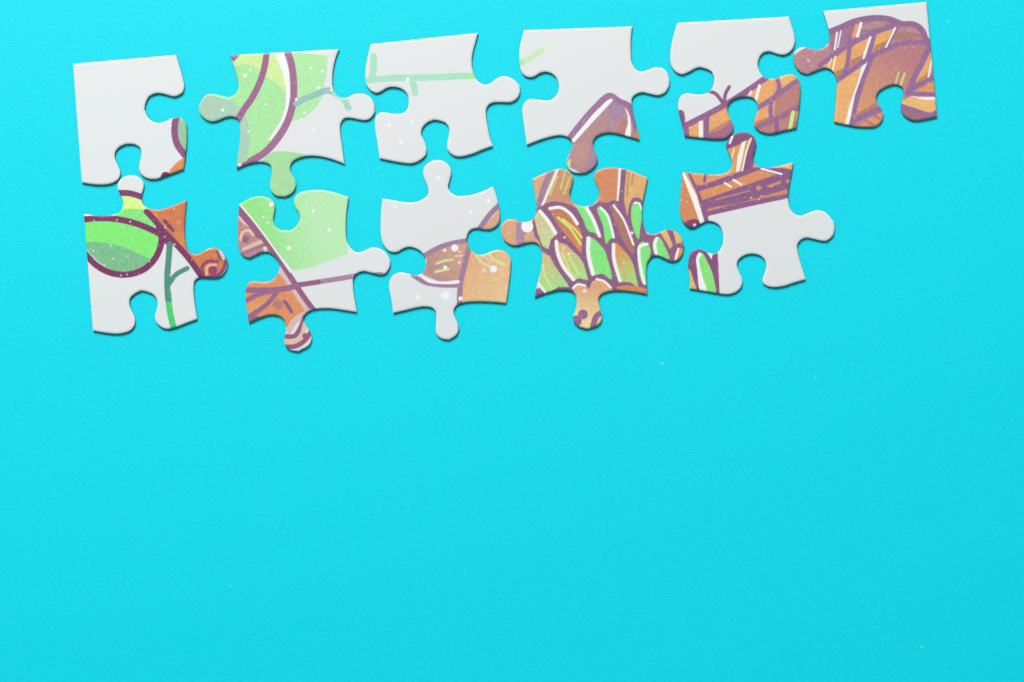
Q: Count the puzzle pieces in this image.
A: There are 11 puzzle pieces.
